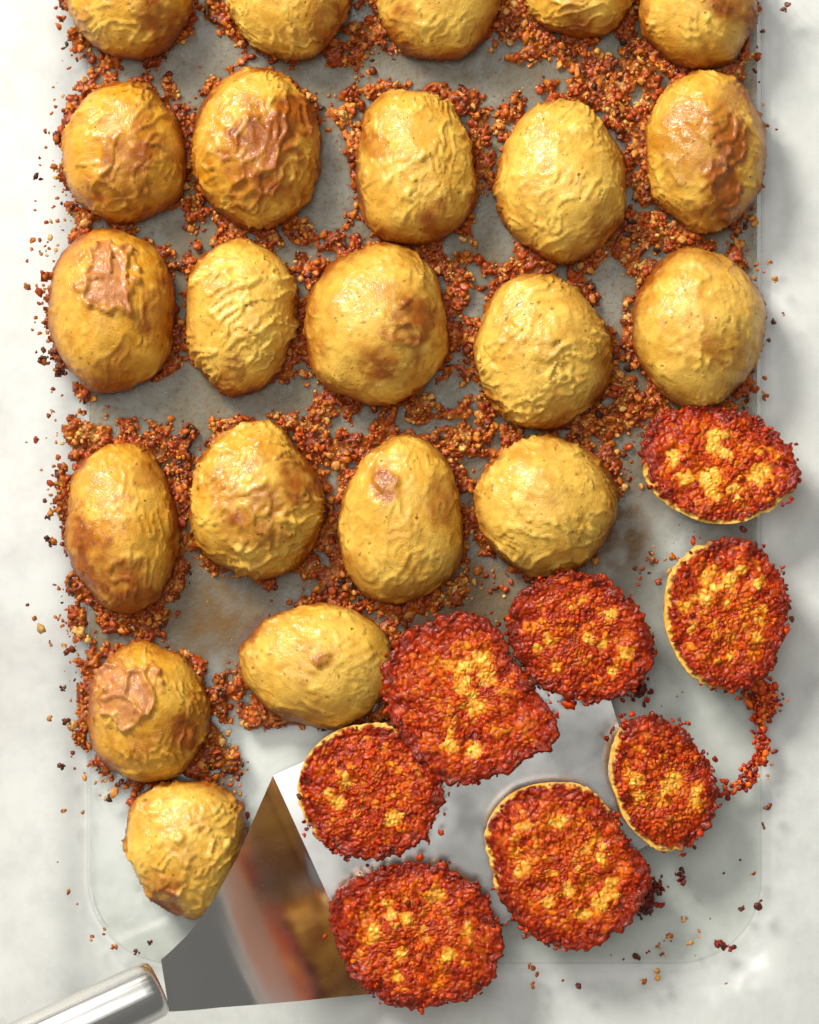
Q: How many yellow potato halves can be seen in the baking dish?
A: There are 22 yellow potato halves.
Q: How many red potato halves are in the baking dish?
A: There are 8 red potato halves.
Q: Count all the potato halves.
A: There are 30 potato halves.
